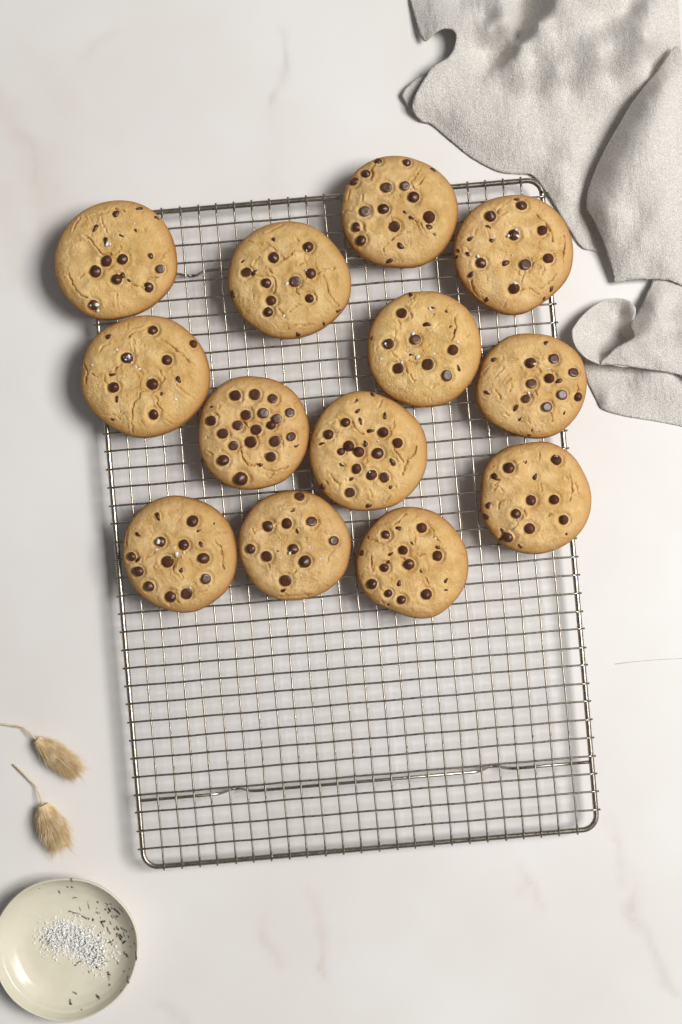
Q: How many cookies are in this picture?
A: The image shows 13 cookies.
